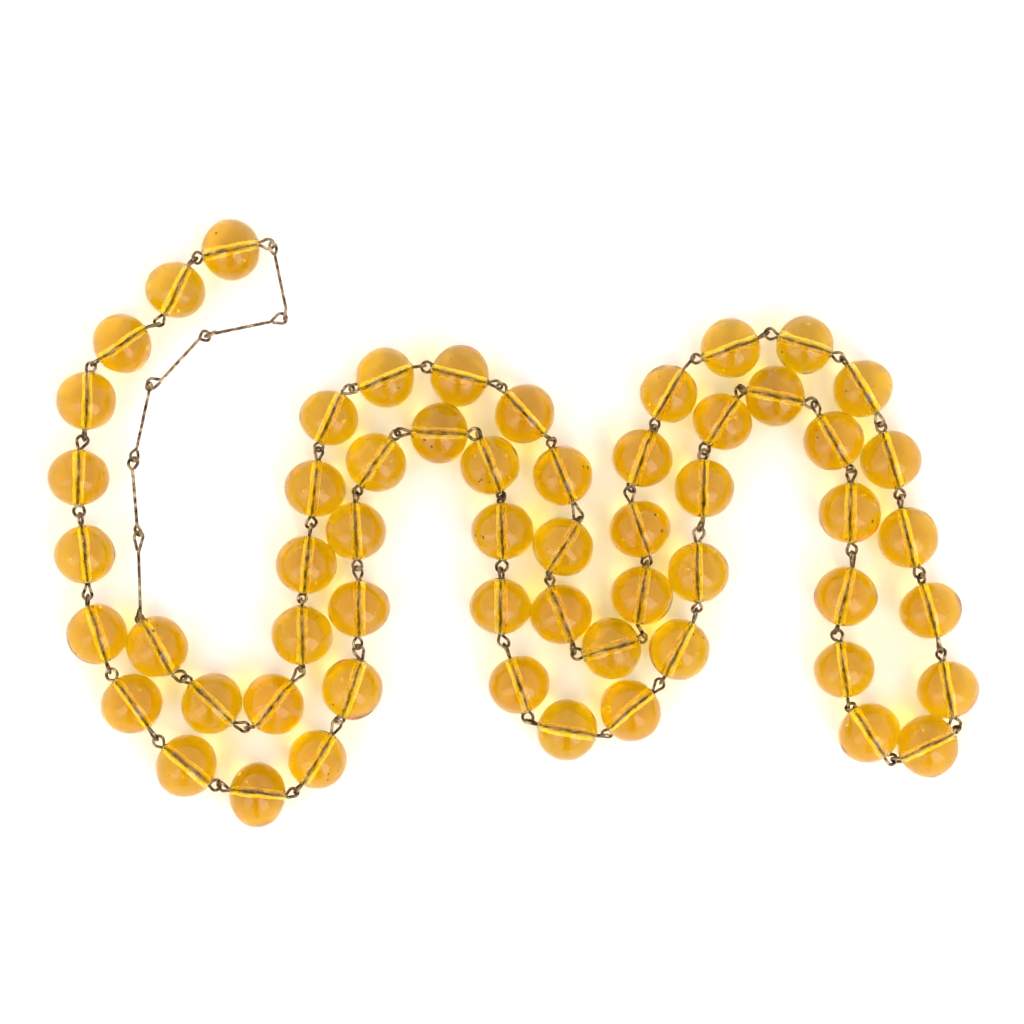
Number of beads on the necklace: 58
